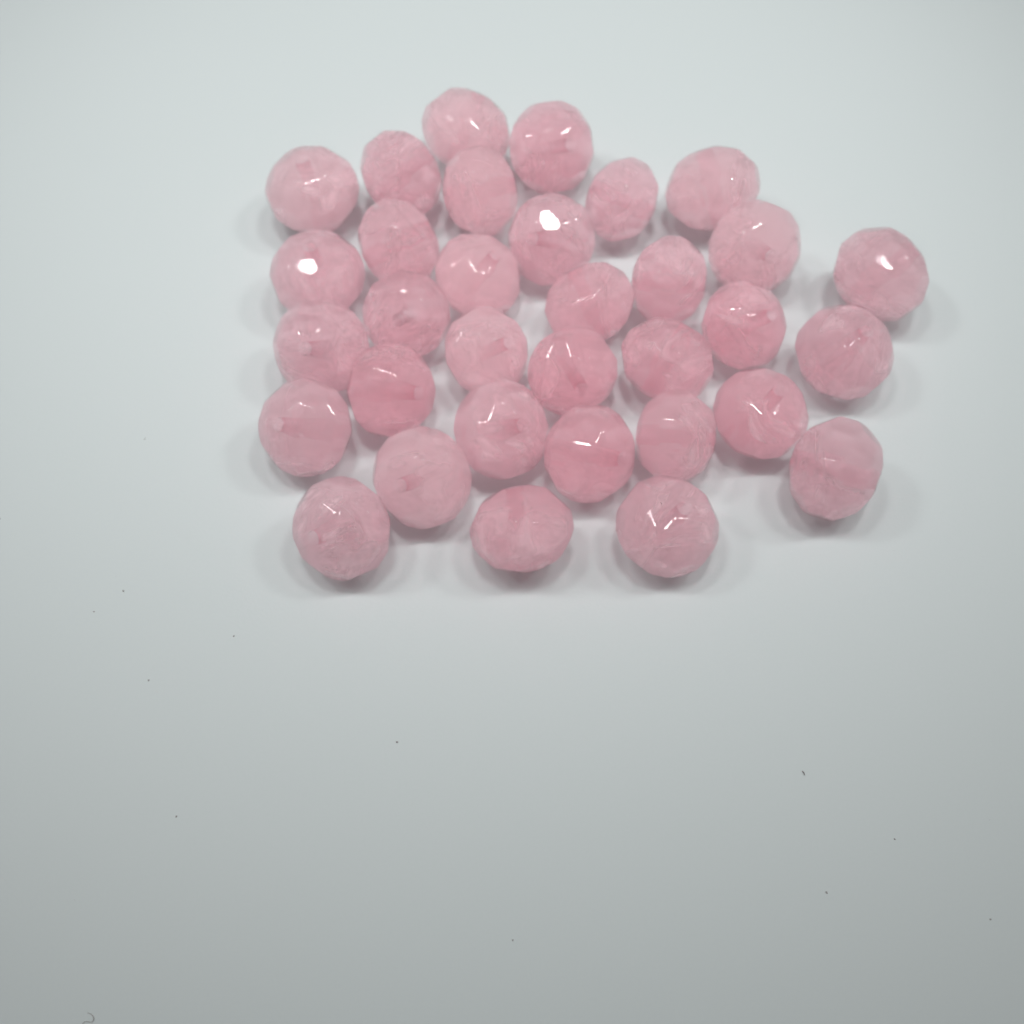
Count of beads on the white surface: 33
